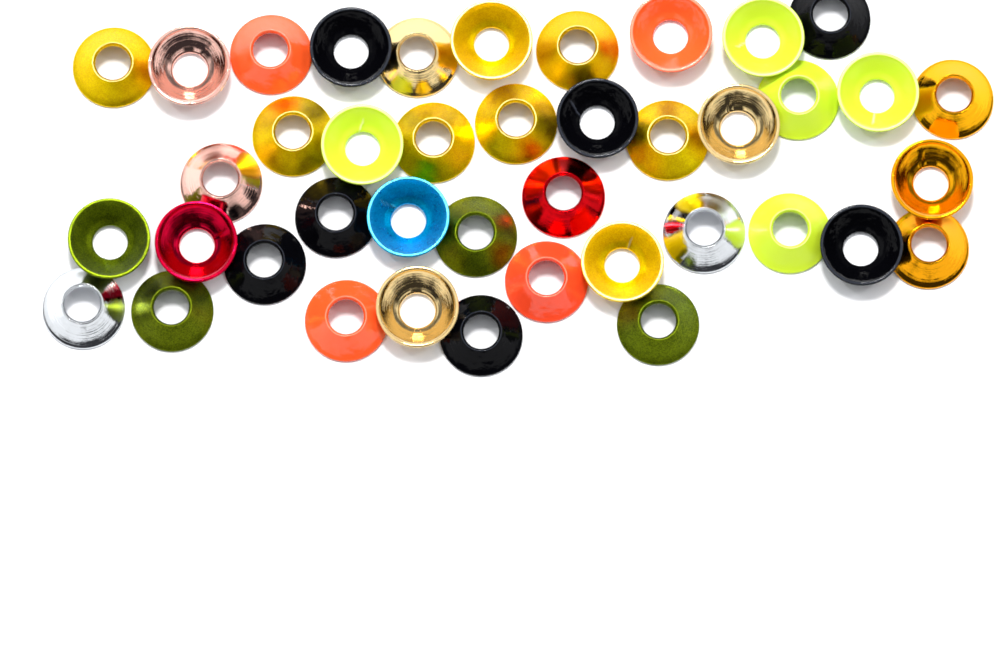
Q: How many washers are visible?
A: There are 41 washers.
